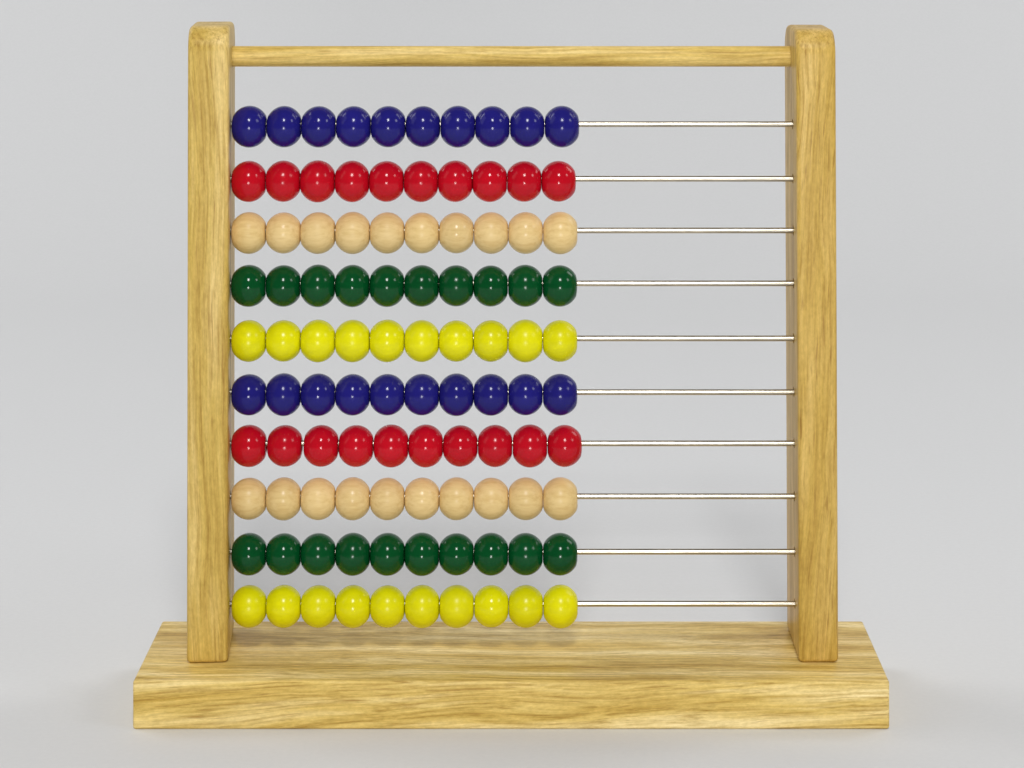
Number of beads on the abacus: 100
